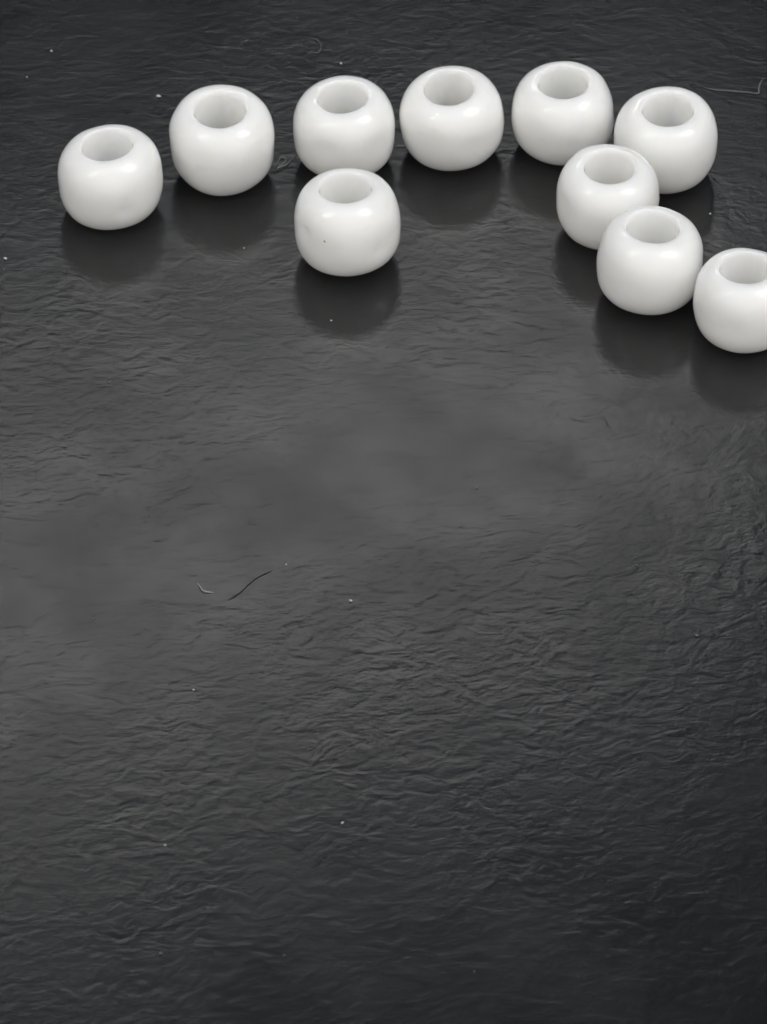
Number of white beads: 10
